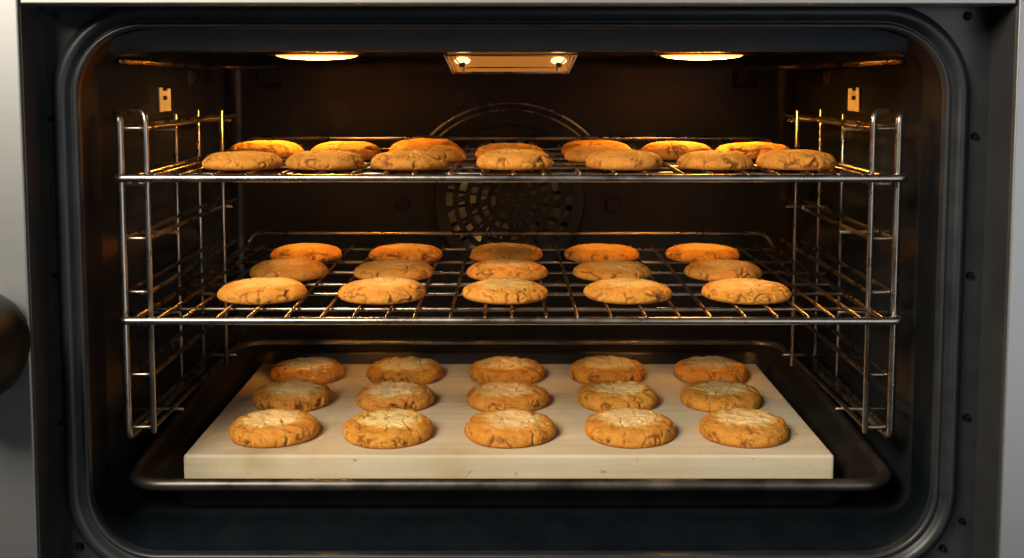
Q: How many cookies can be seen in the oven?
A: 46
